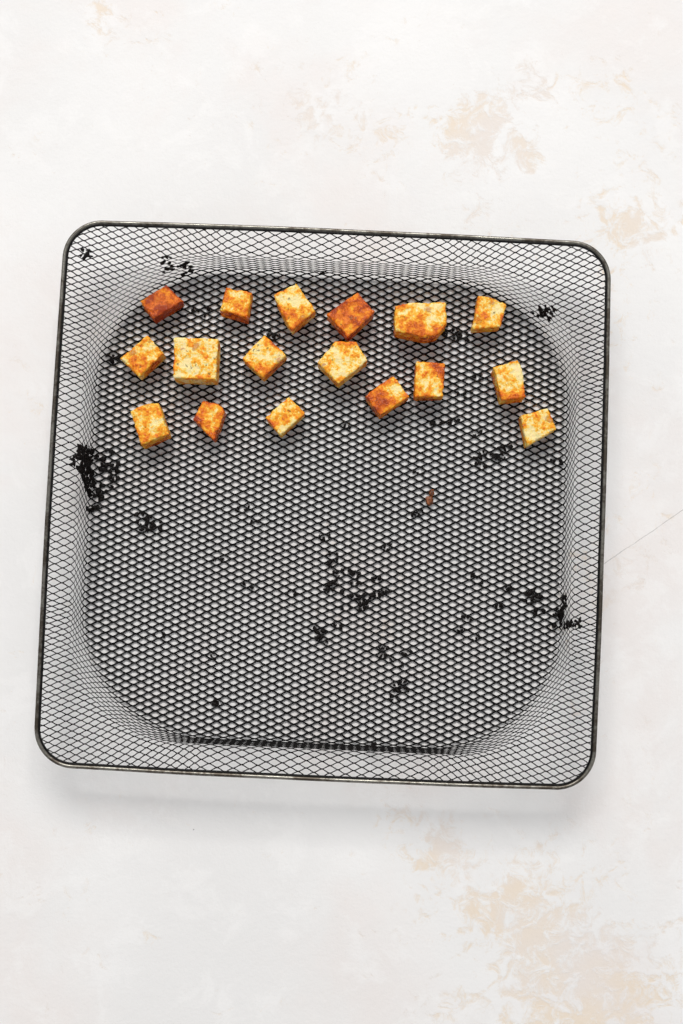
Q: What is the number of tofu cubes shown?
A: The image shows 17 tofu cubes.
